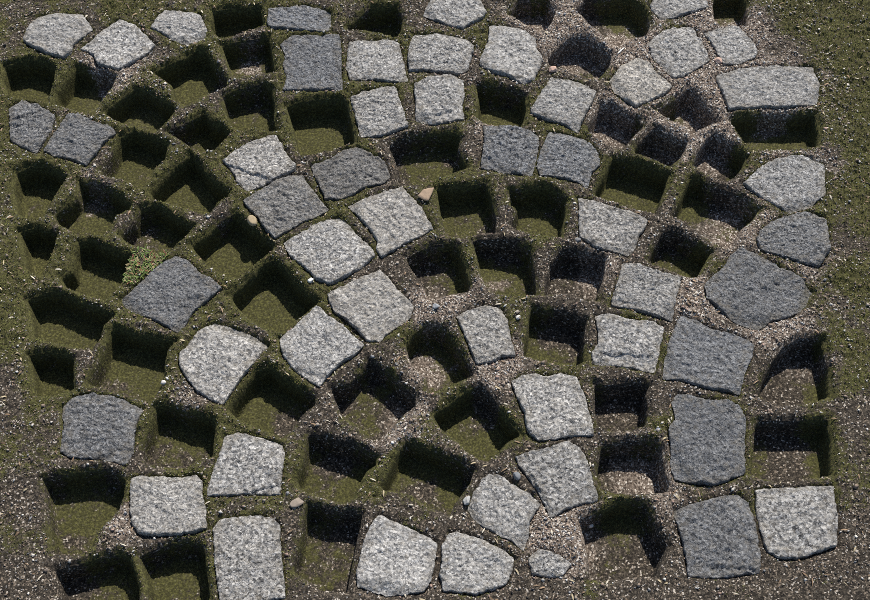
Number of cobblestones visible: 51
